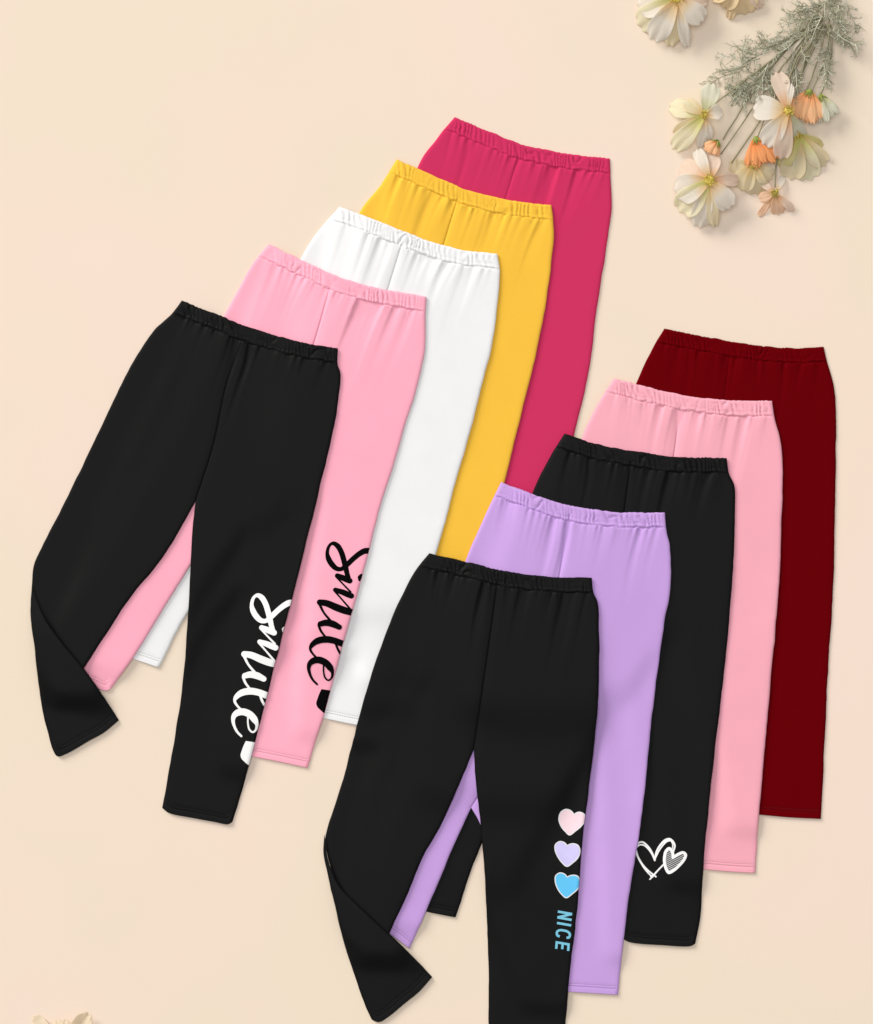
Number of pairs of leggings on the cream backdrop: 10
